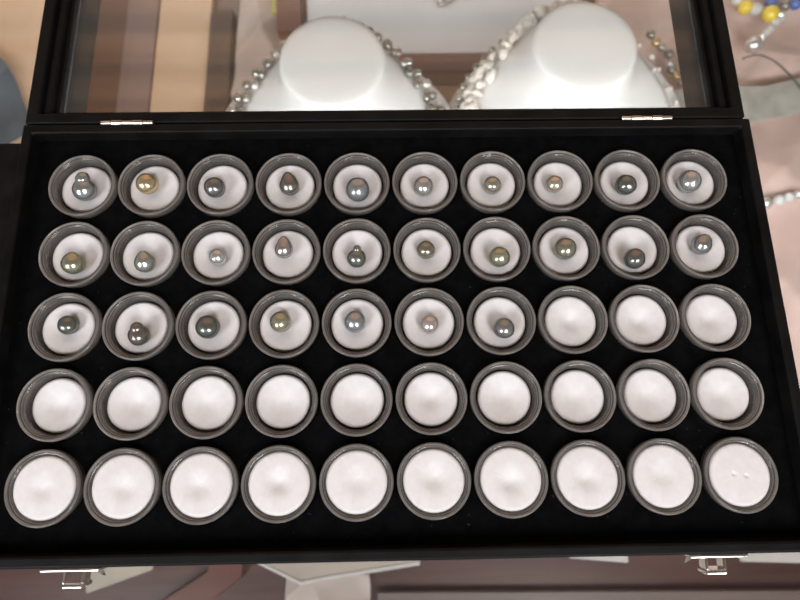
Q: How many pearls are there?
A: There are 27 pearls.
